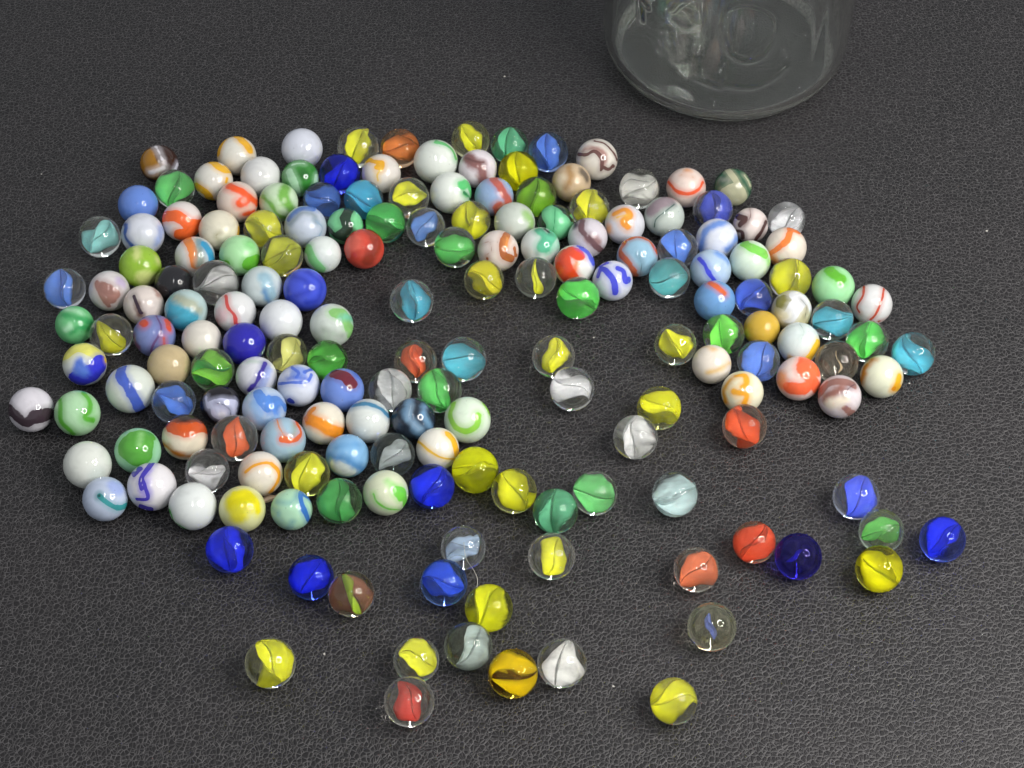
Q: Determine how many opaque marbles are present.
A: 94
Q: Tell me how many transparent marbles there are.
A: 87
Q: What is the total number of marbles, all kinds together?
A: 181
